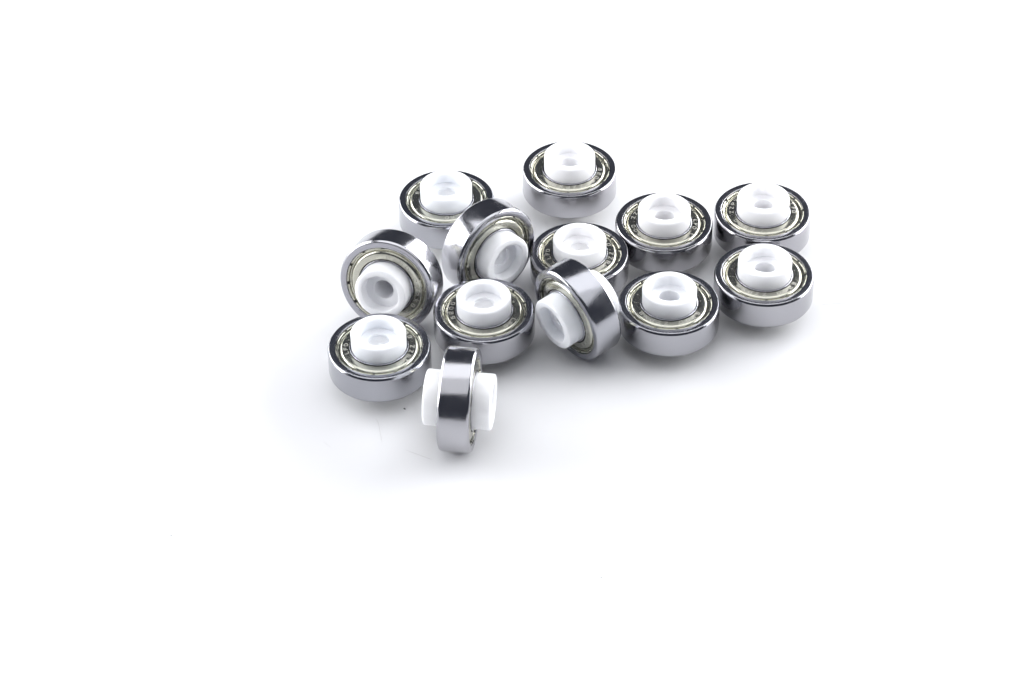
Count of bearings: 13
